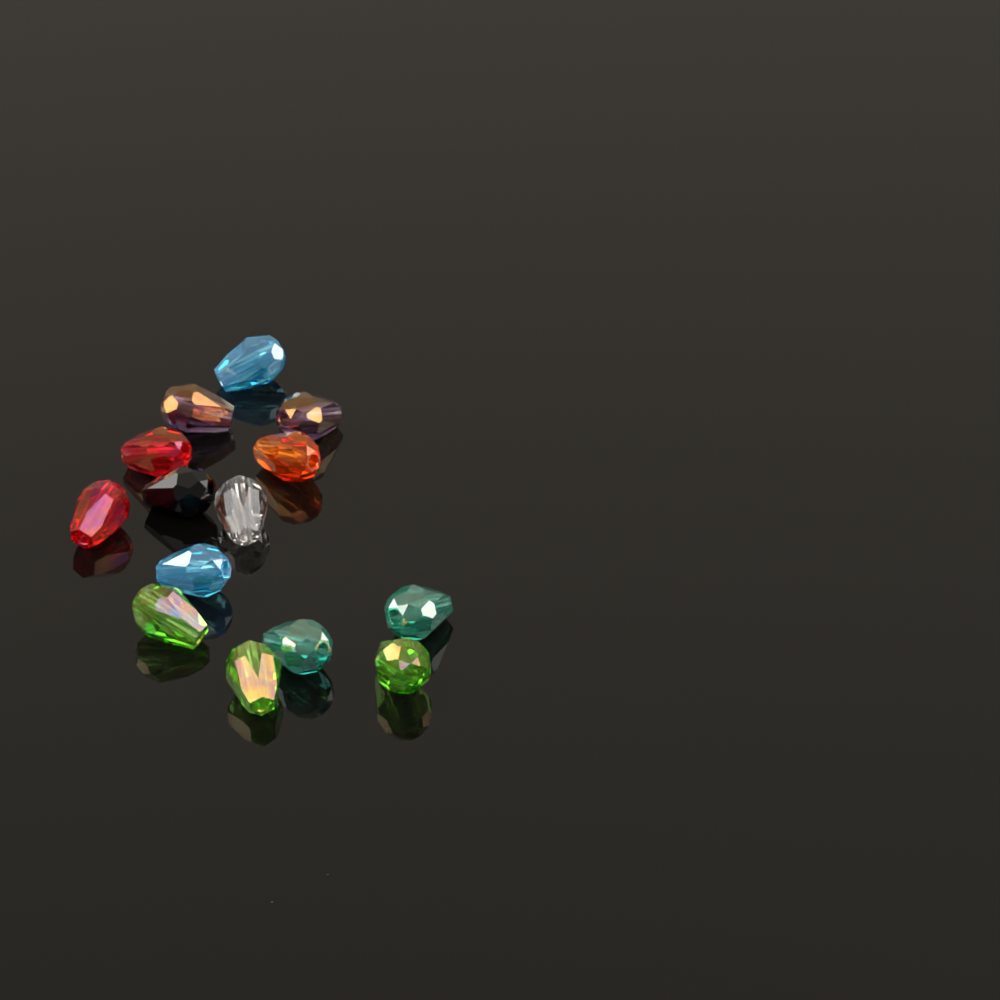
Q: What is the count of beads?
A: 14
